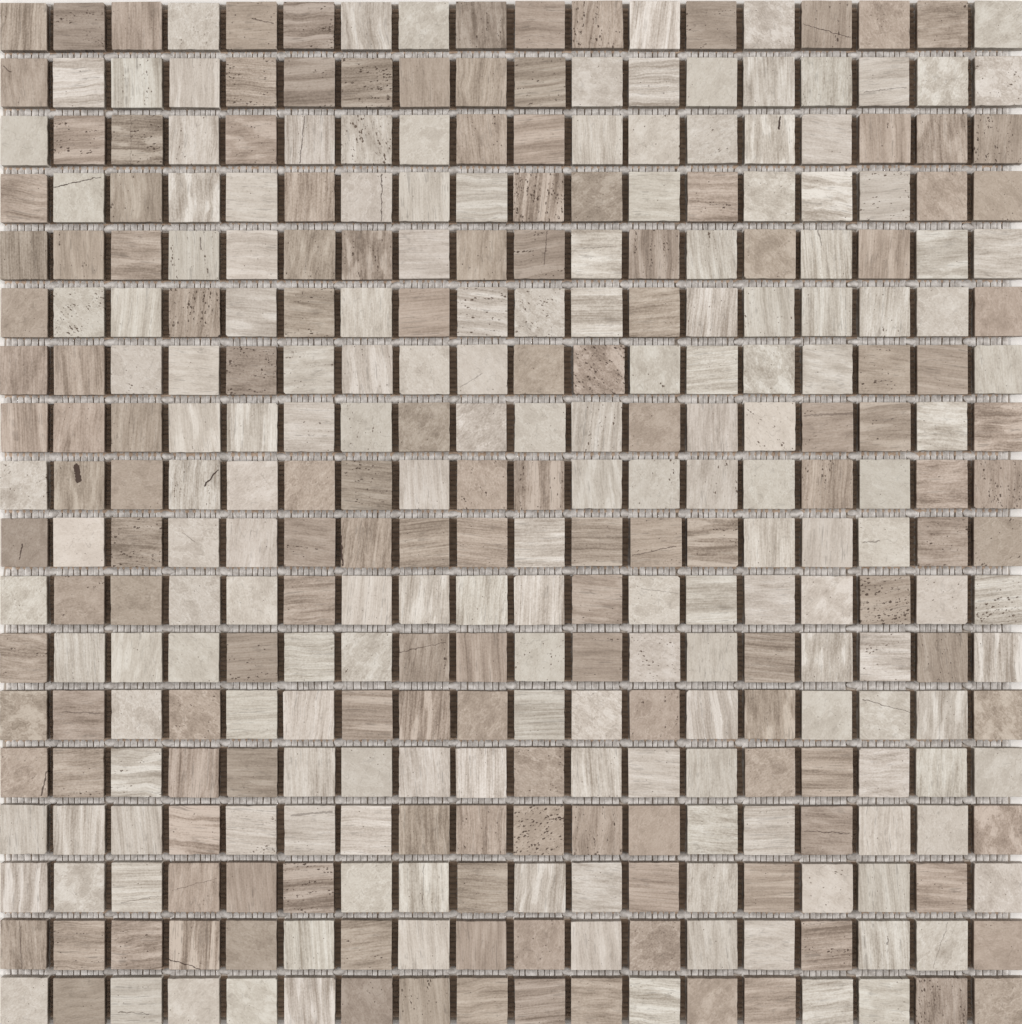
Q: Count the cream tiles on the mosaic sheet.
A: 174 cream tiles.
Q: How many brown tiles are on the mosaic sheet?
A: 150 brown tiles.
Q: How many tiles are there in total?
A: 324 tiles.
